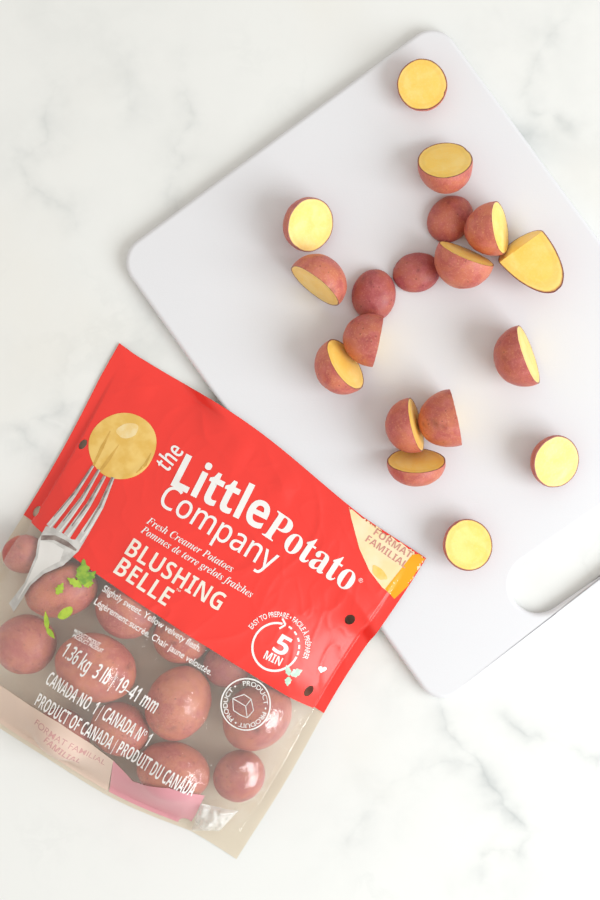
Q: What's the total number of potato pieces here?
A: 18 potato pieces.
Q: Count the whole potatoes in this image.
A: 13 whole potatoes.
